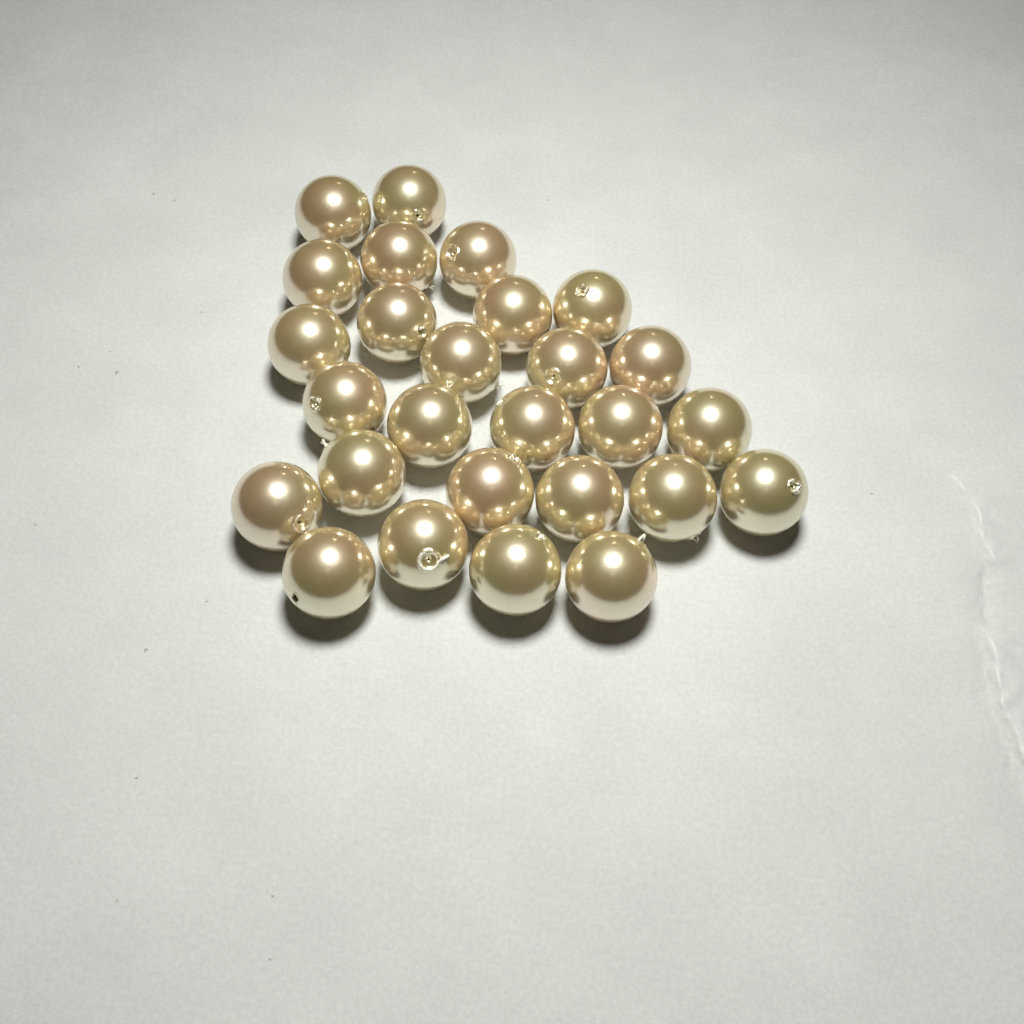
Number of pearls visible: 27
